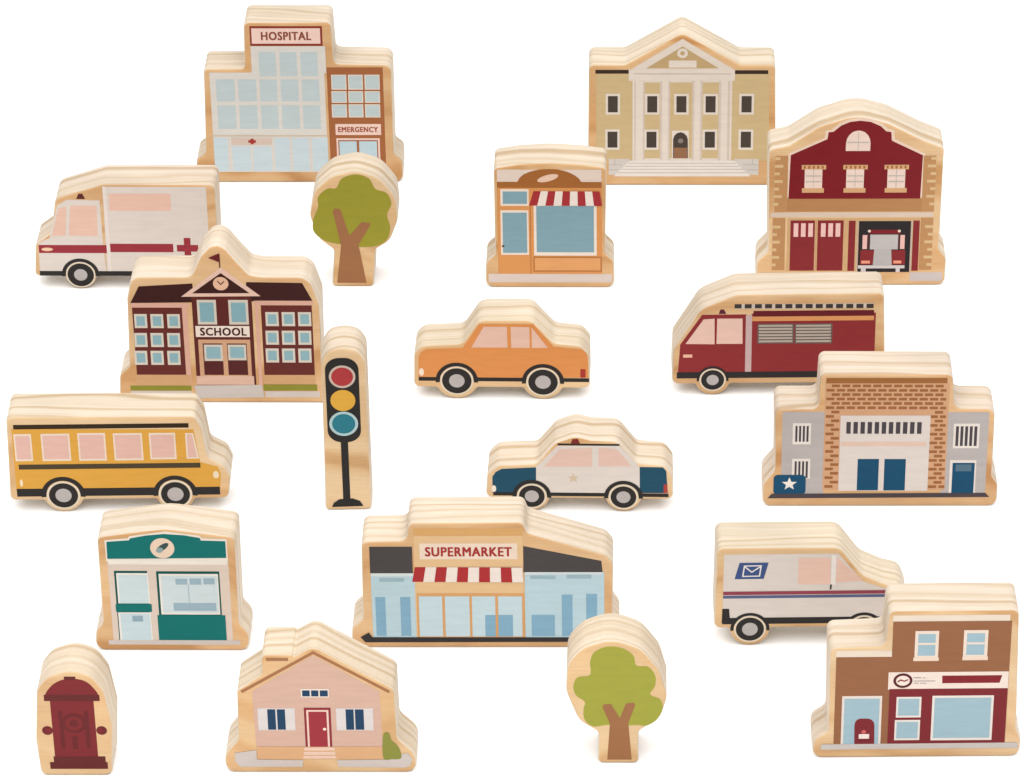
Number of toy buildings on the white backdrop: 10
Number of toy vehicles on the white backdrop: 6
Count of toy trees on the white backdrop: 2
